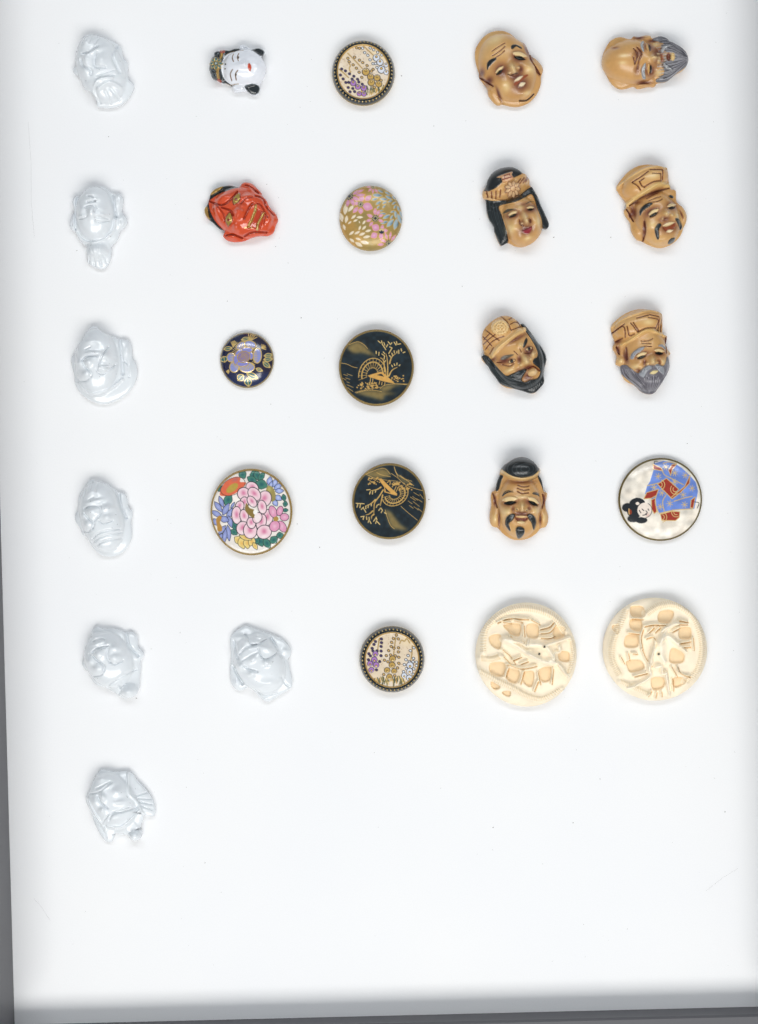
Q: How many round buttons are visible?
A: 10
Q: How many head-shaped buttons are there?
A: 16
